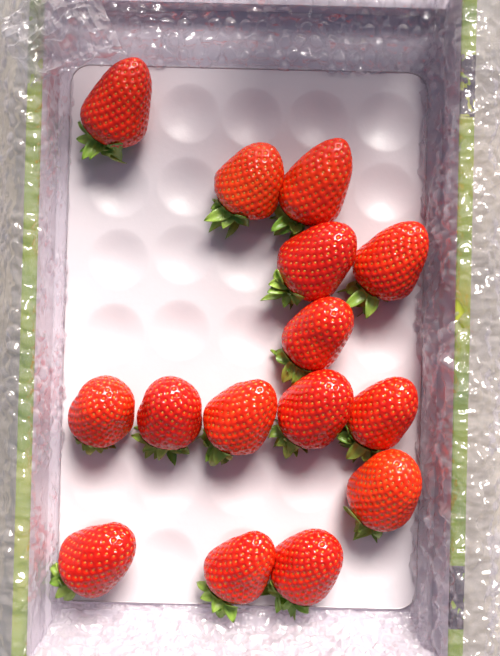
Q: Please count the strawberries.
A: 15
